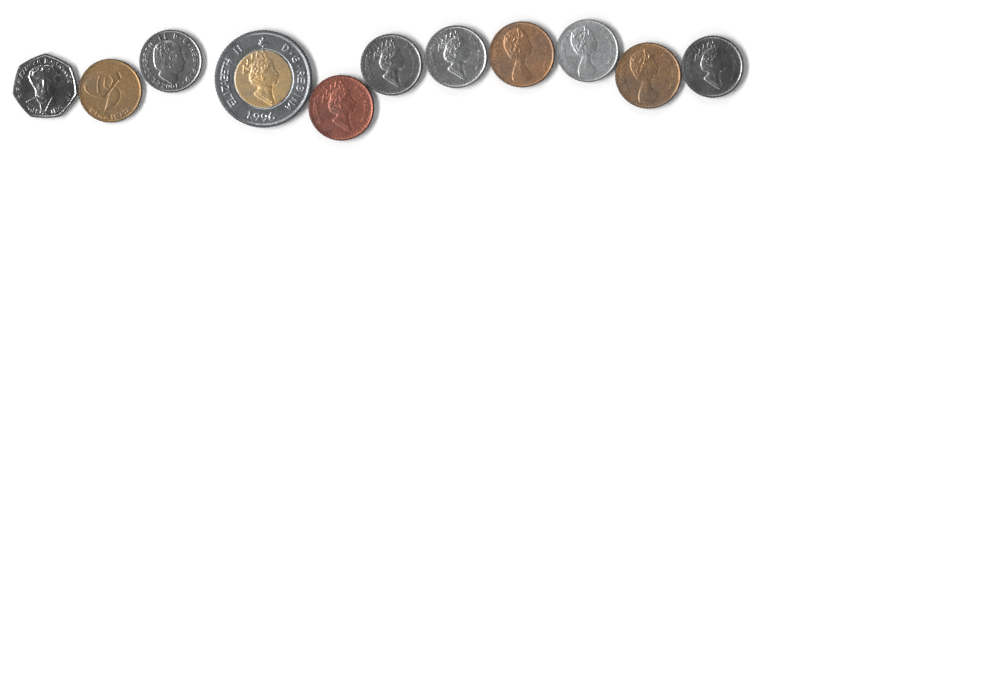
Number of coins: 11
